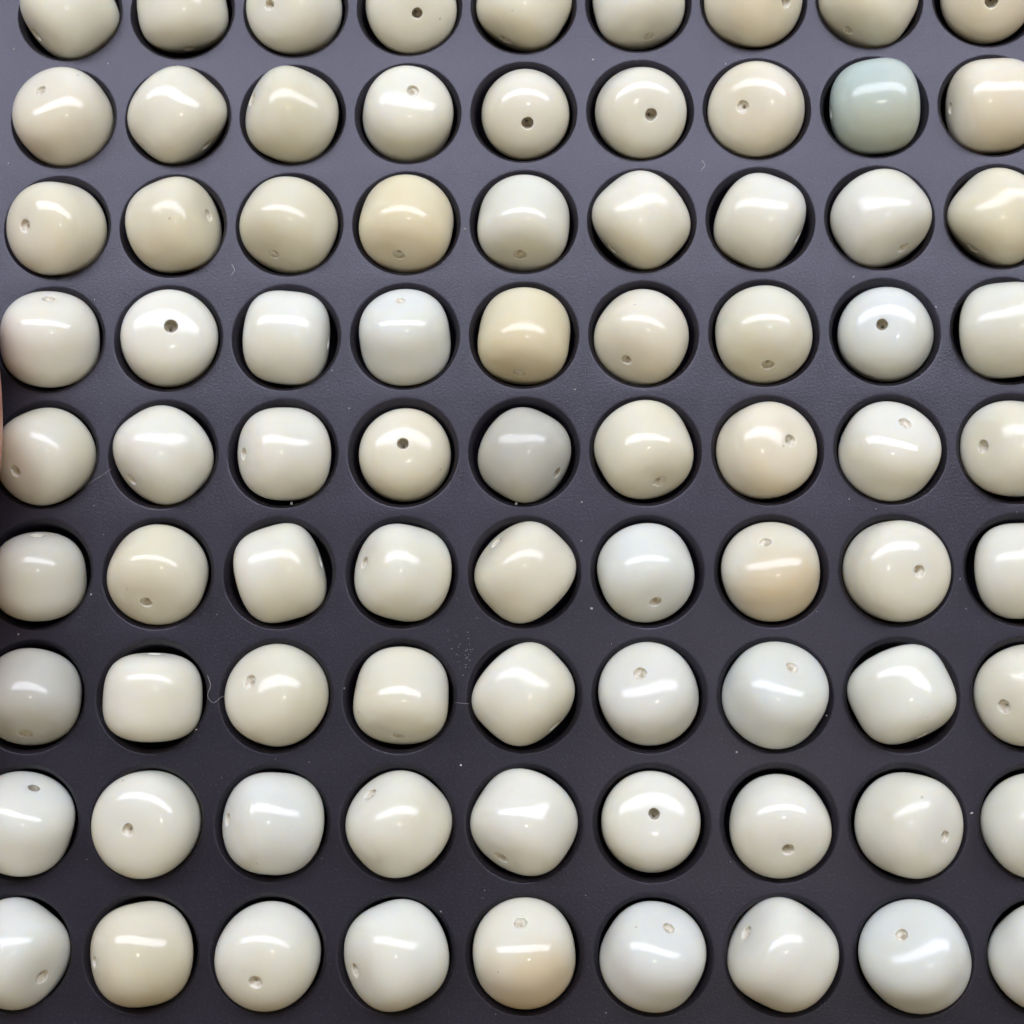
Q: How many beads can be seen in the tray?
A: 81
